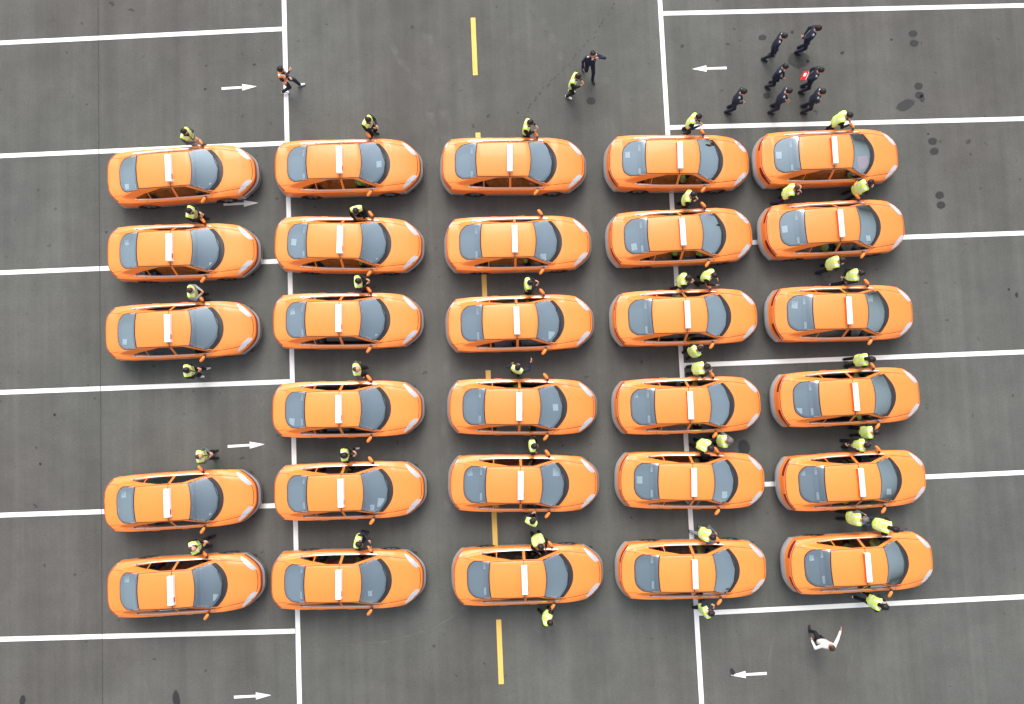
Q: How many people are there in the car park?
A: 51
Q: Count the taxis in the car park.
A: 29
